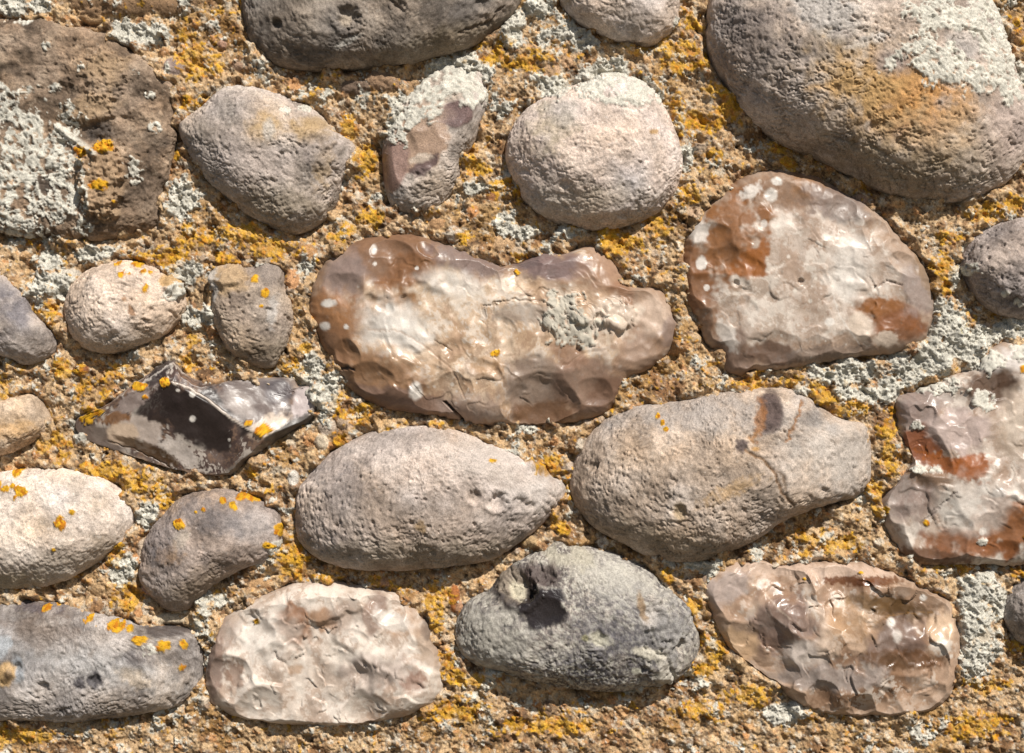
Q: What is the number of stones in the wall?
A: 25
